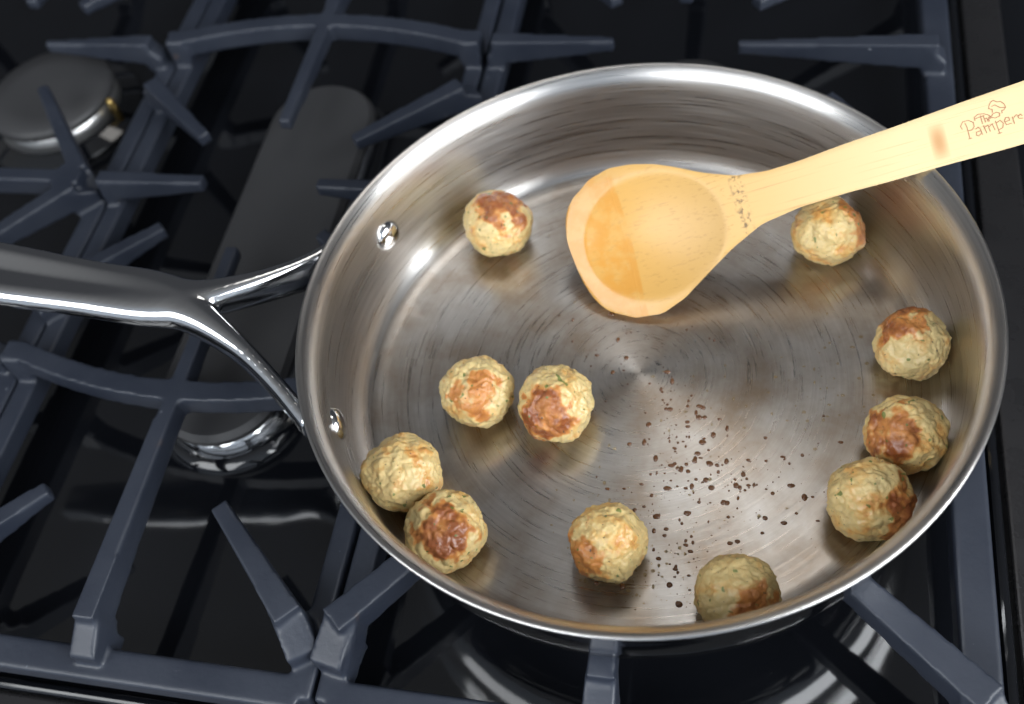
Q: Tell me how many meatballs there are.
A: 11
